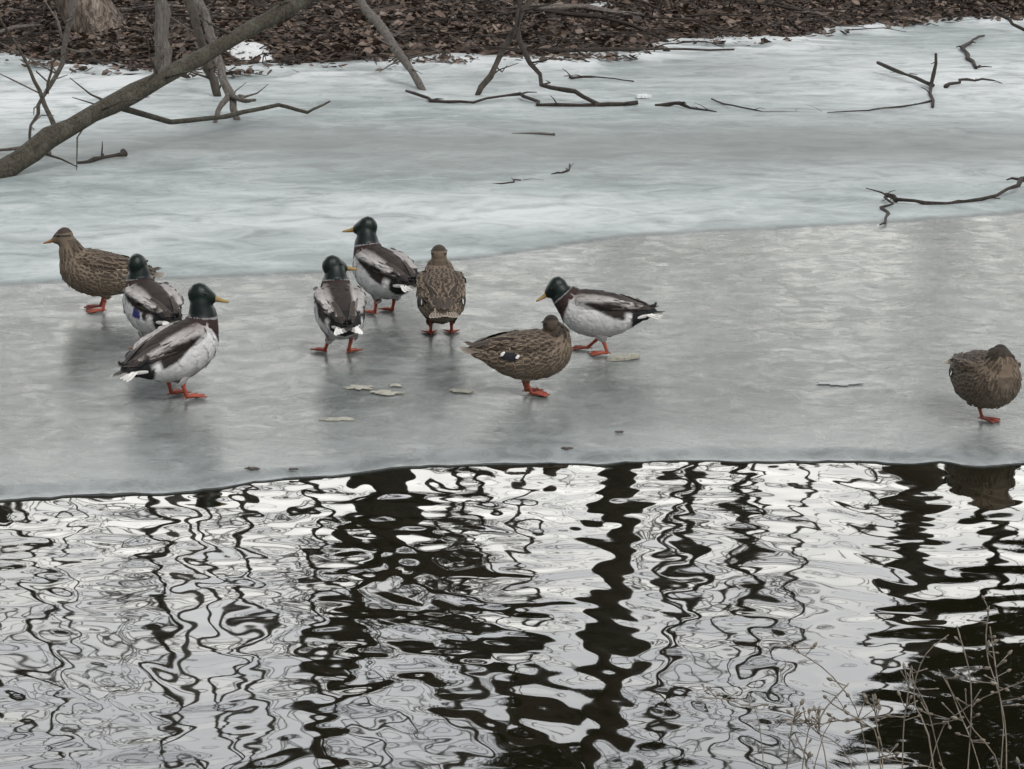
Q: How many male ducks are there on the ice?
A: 5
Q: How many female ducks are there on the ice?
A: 4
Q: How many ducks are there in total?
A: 9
